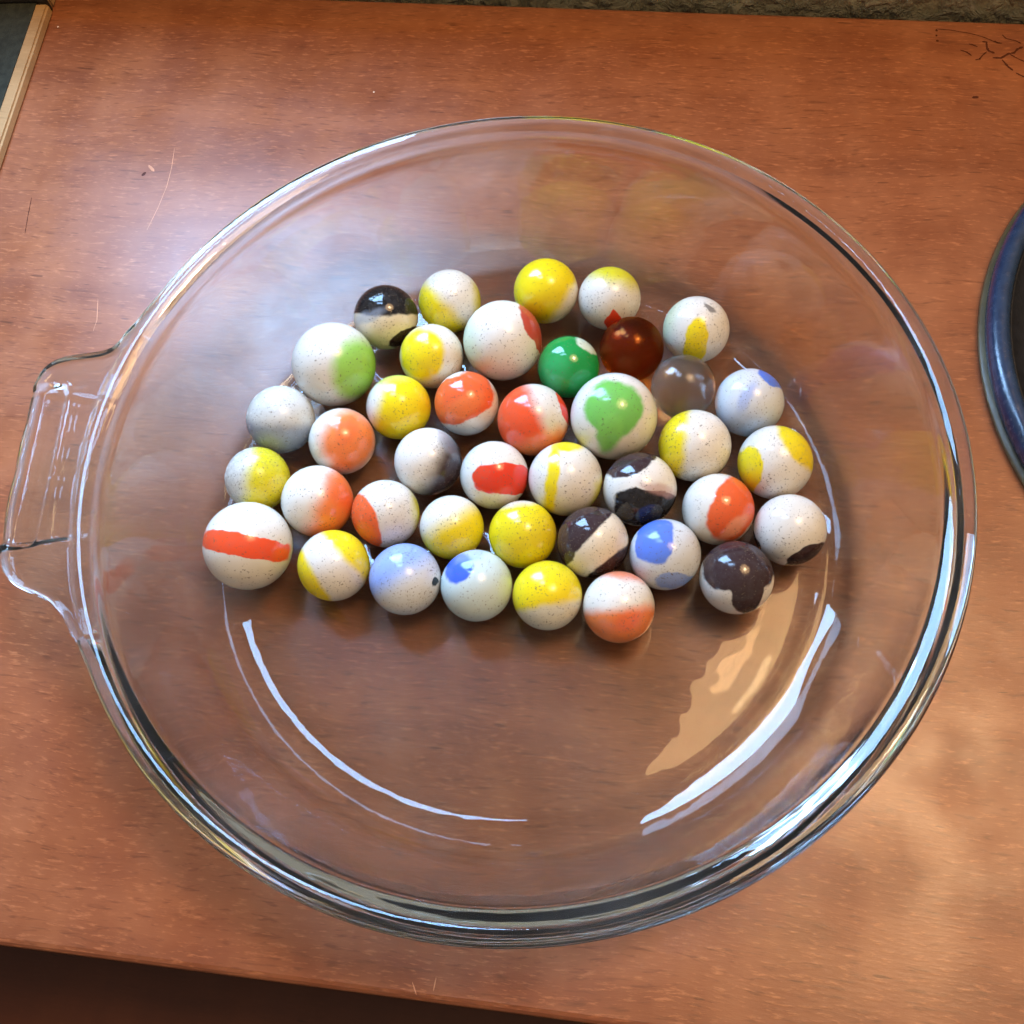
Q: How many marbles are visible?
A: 40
